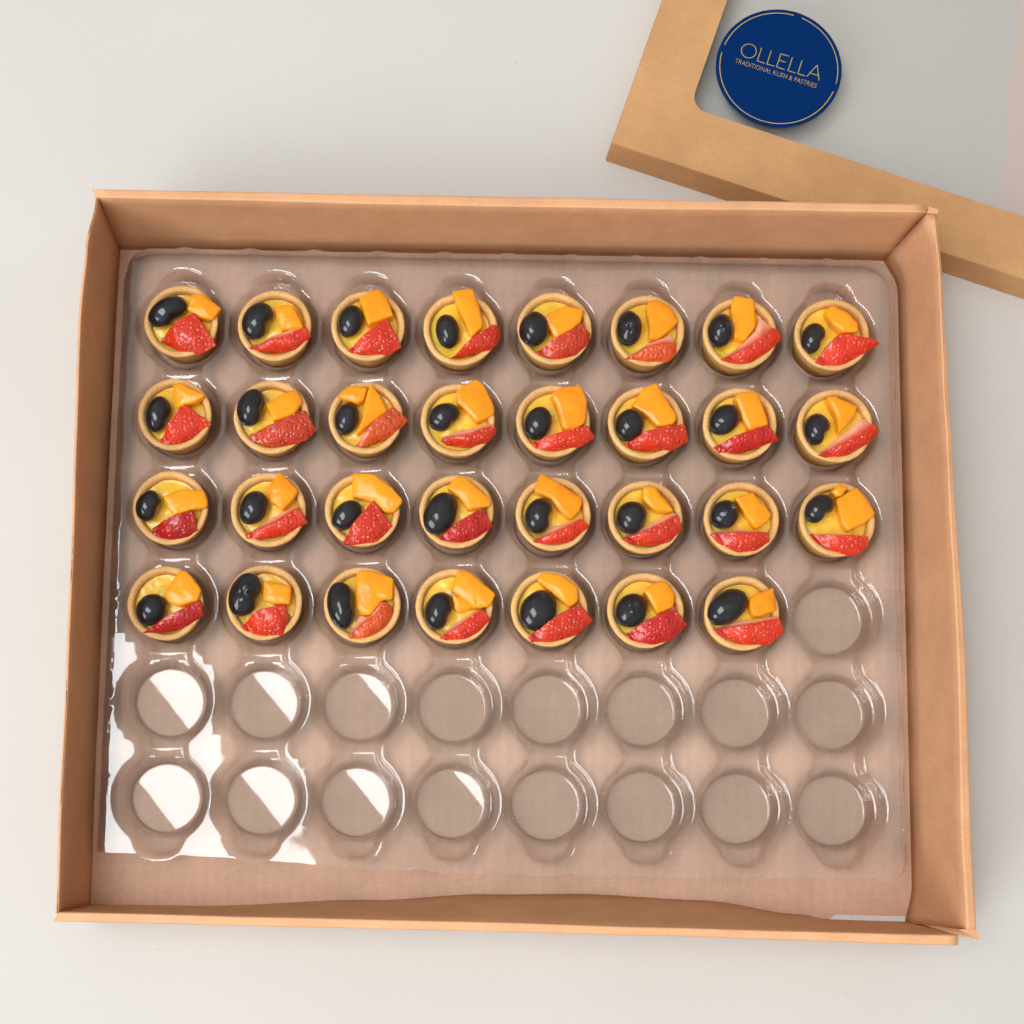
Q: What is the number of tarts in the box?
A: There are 31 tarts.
